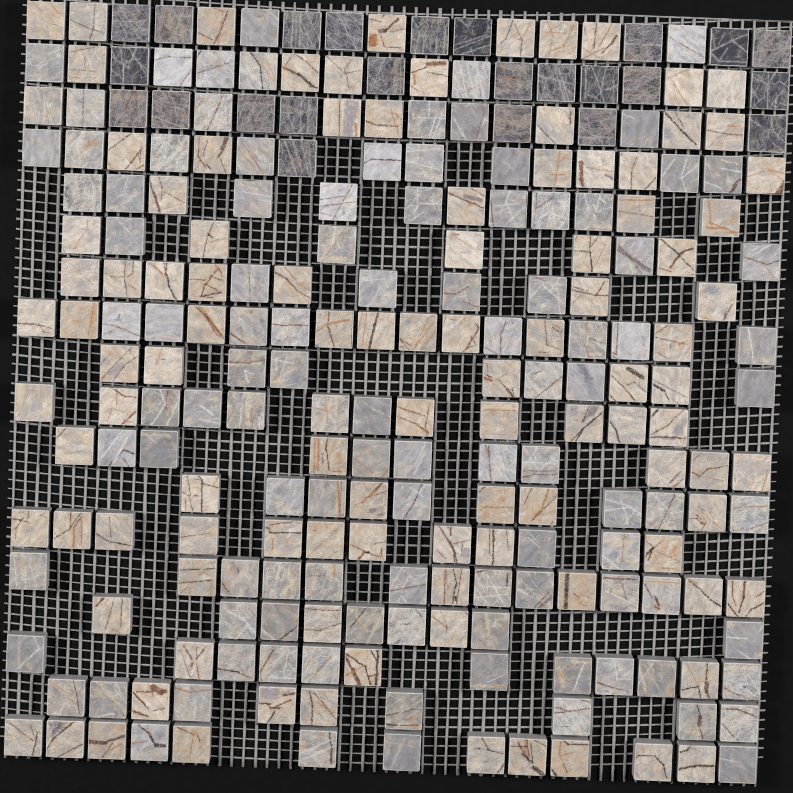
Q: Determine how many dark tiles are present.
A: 24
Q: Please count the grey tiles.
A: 105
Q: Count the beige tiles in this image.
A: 104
